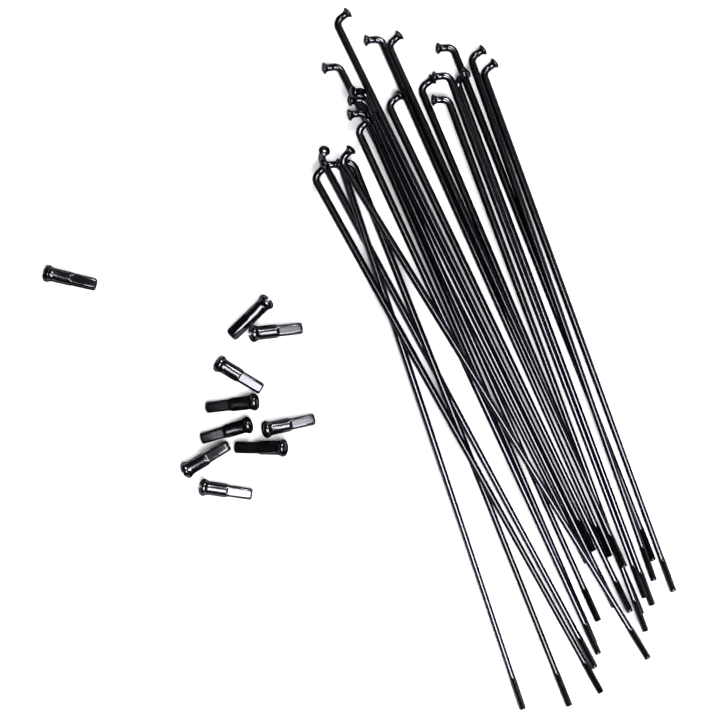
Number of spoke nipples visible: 10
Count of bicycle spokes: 21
